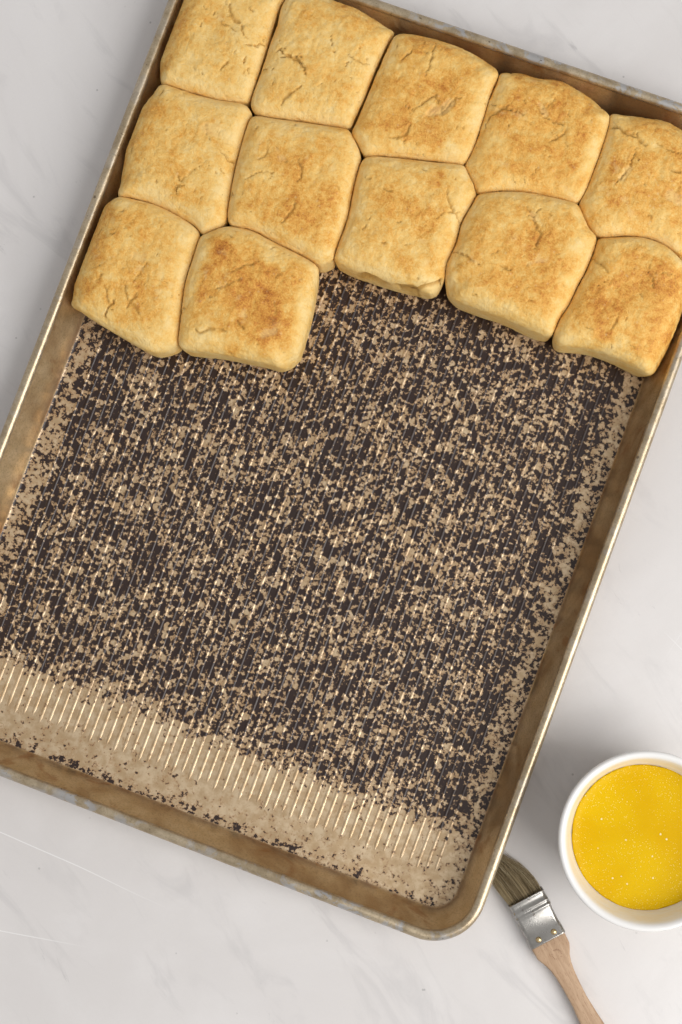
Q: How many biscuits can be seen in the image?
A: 12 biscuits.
